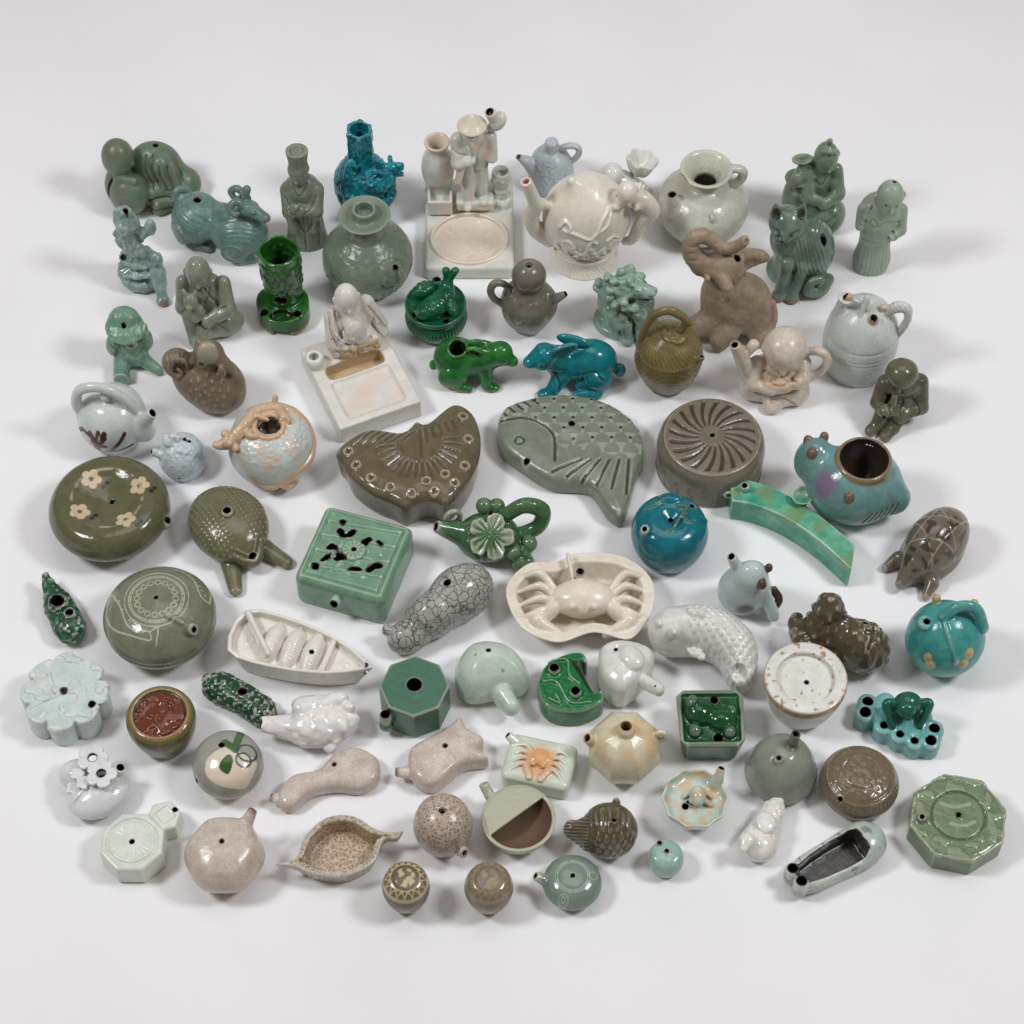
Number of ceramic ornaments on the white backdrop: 85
